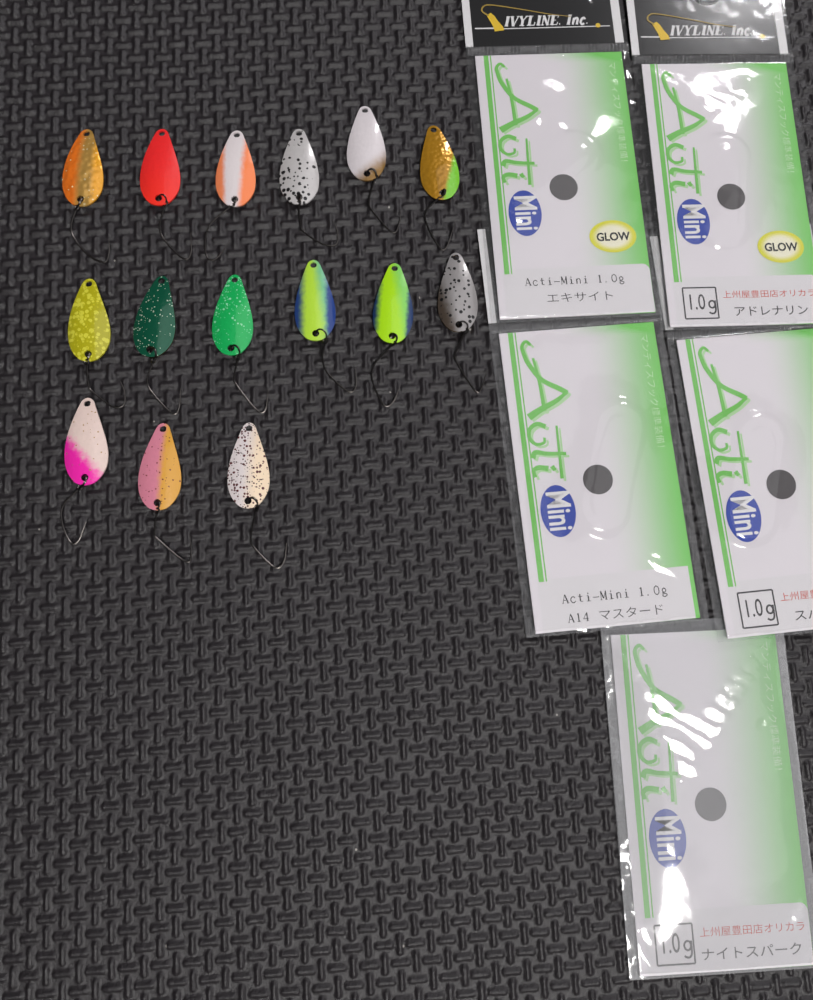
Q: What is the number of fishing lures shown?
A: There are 15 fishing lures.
